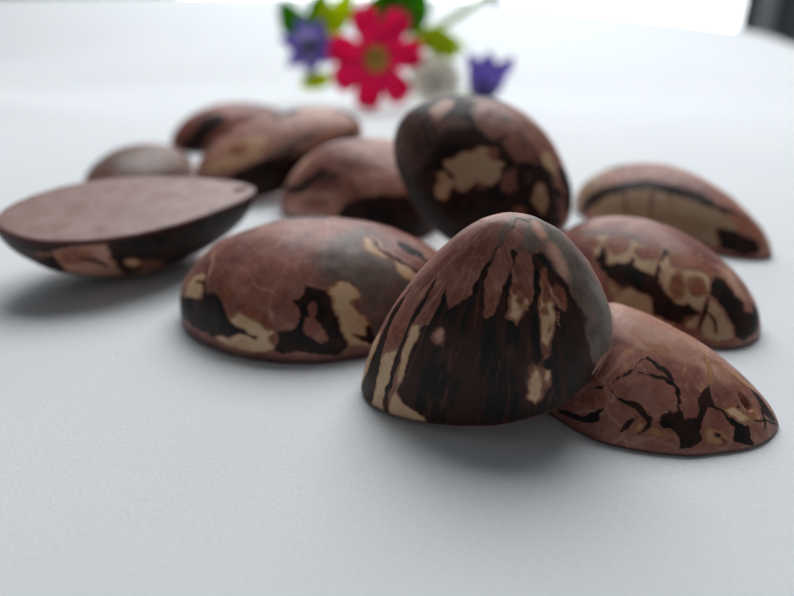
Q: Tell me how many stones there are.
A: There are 11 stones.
